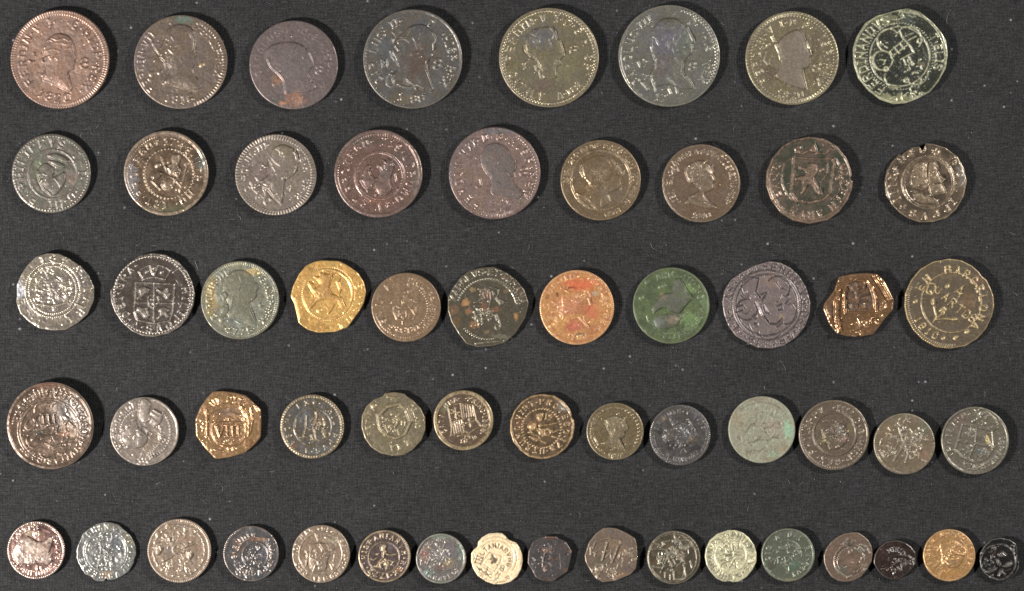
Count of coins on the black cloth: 58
